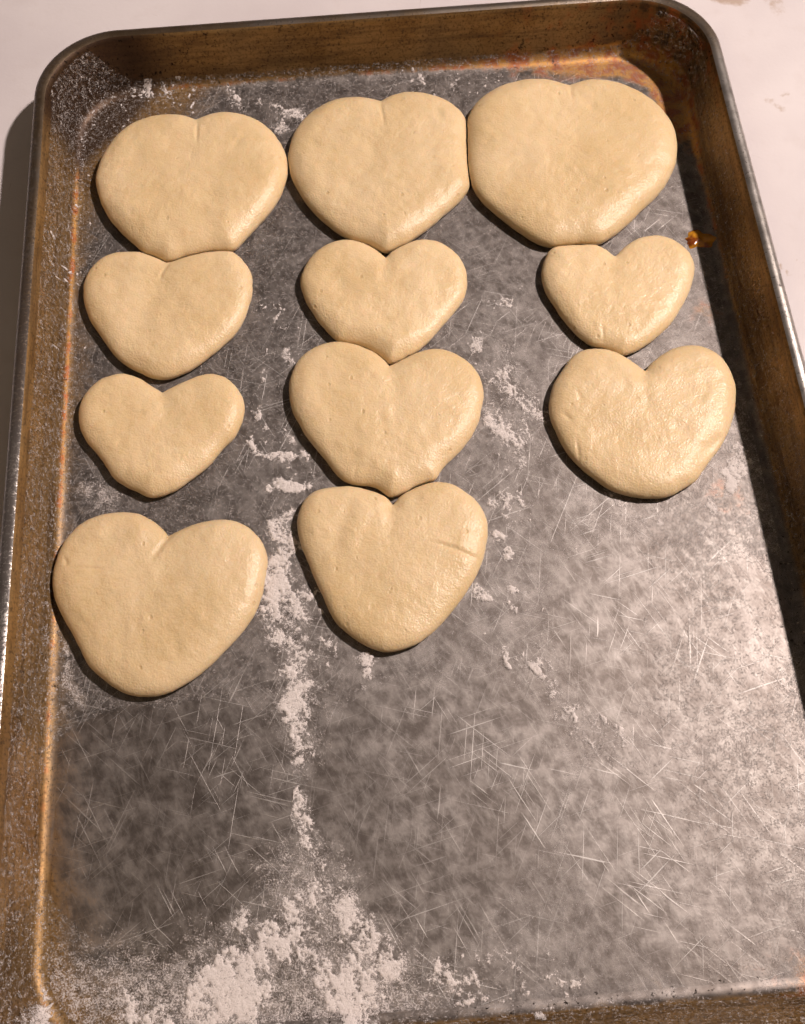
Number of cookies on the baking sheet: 11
